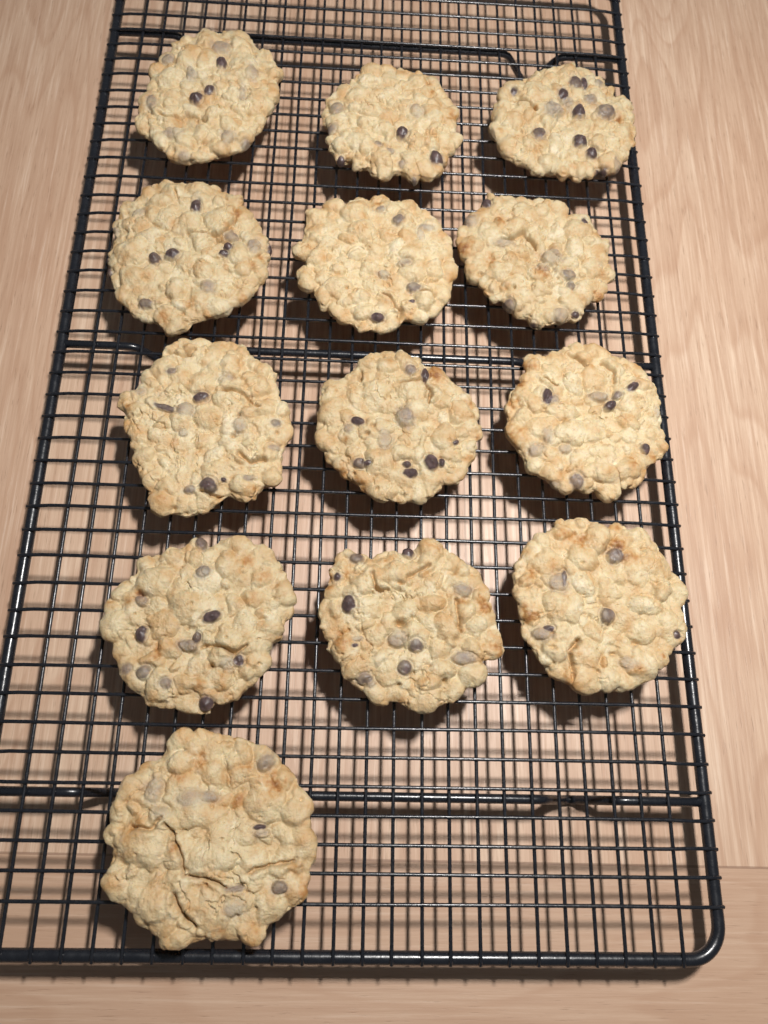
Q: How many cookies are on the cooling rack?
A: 13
